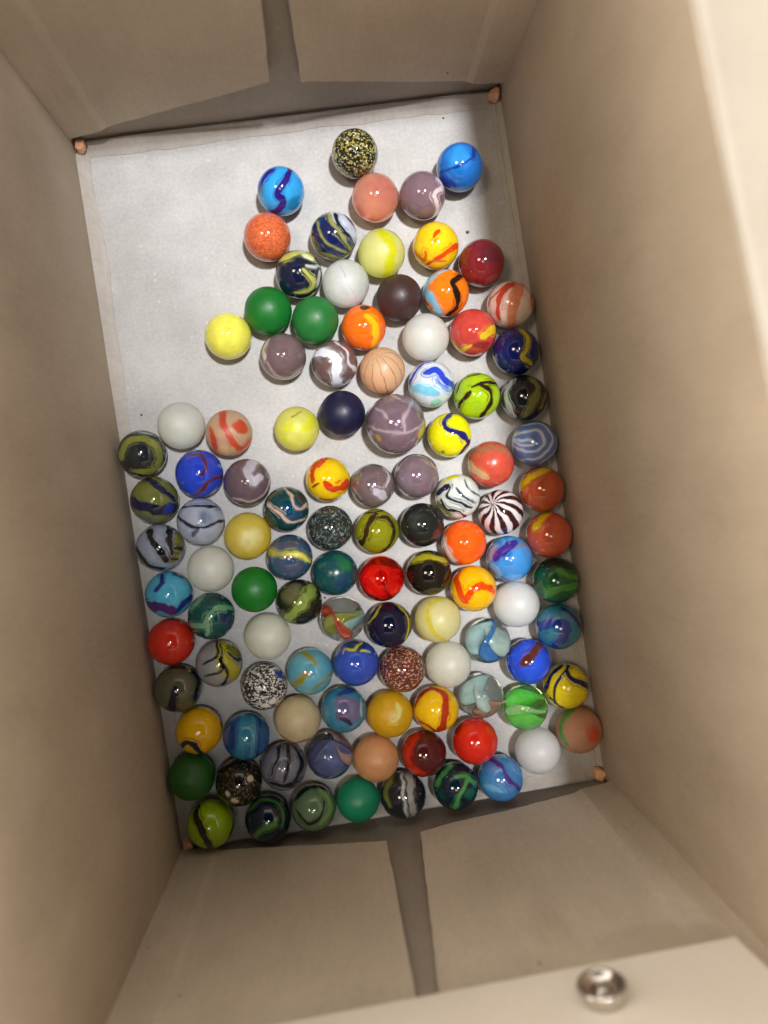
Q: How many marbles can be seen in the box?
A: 108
